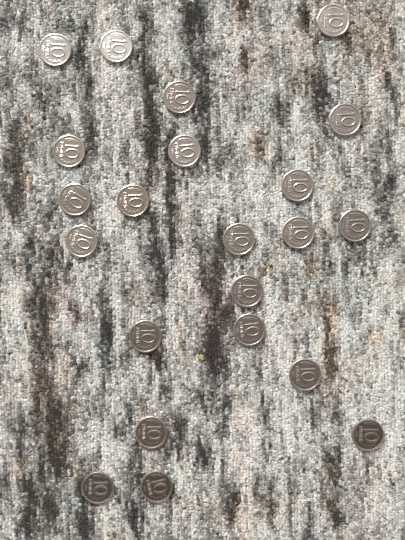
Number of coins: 22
